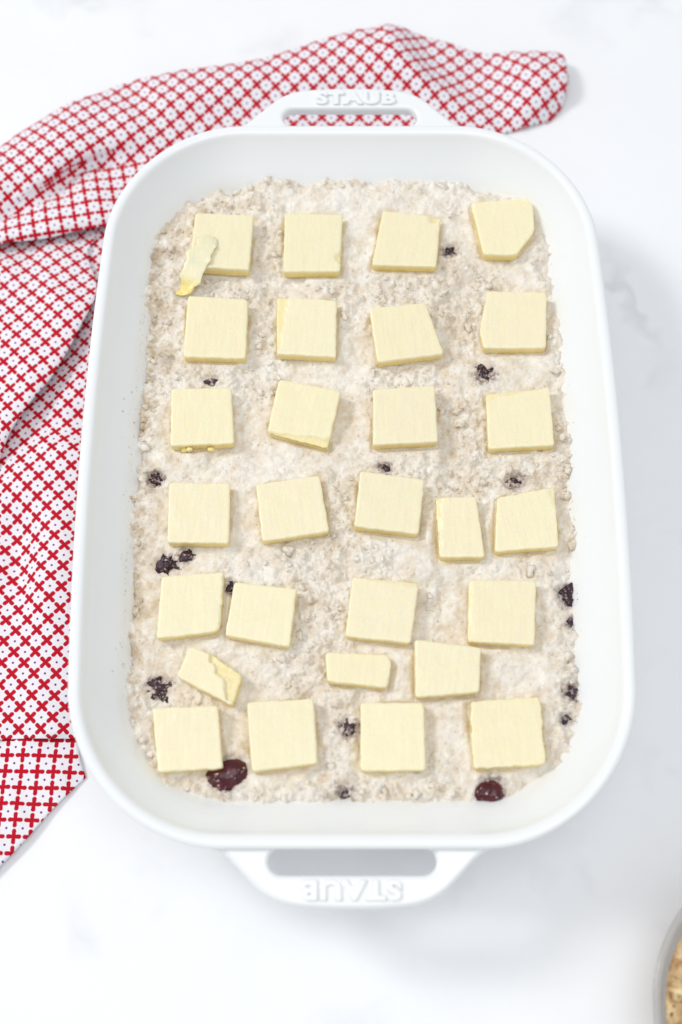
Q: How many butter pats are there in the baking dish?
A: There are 28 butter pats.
